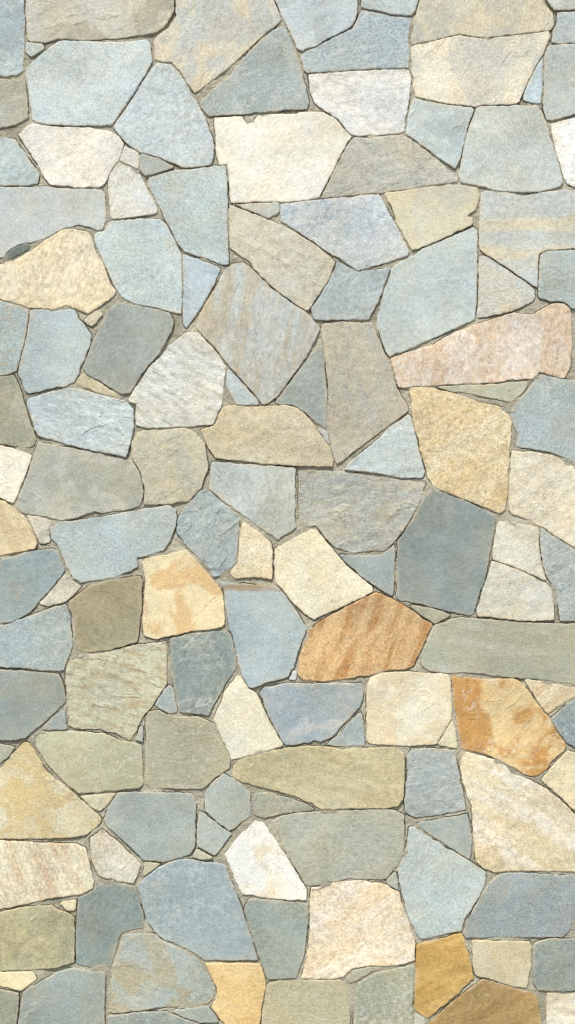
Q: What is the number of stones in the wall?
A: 148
